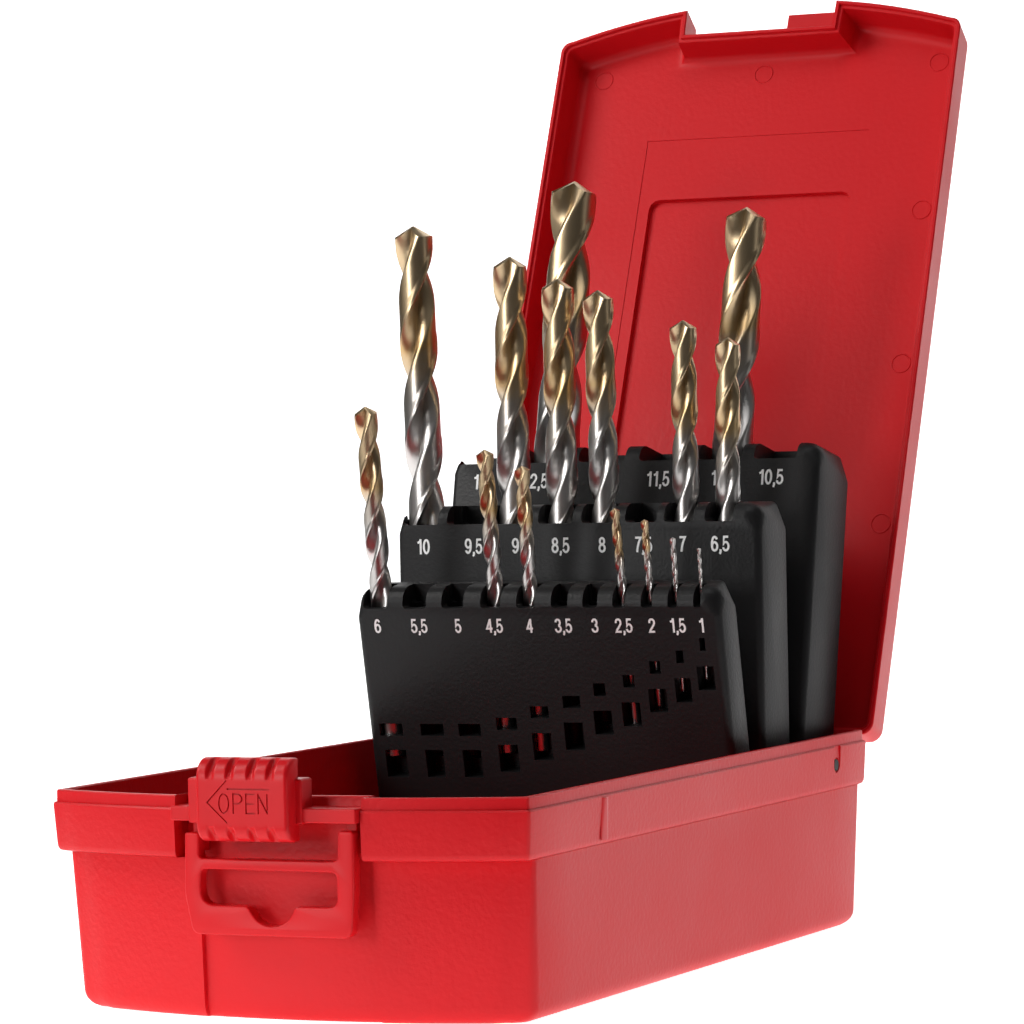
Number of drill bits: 15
